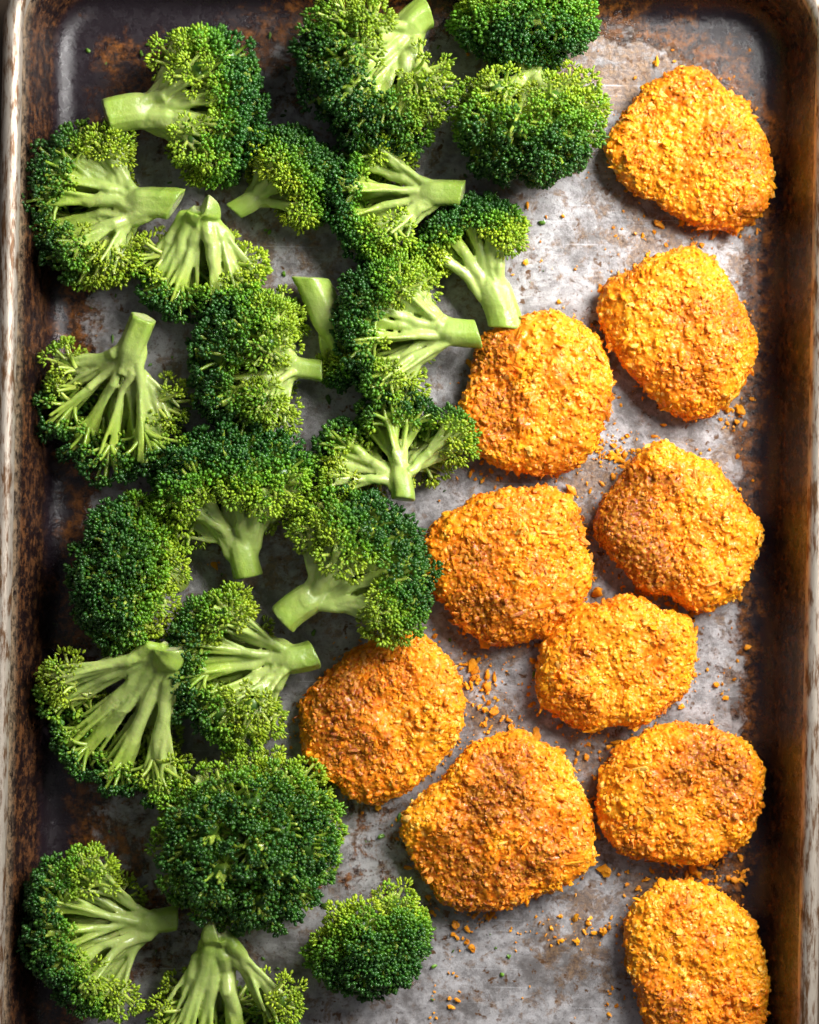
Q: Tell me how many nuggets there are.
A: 10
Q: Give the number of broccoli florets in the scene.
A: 23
